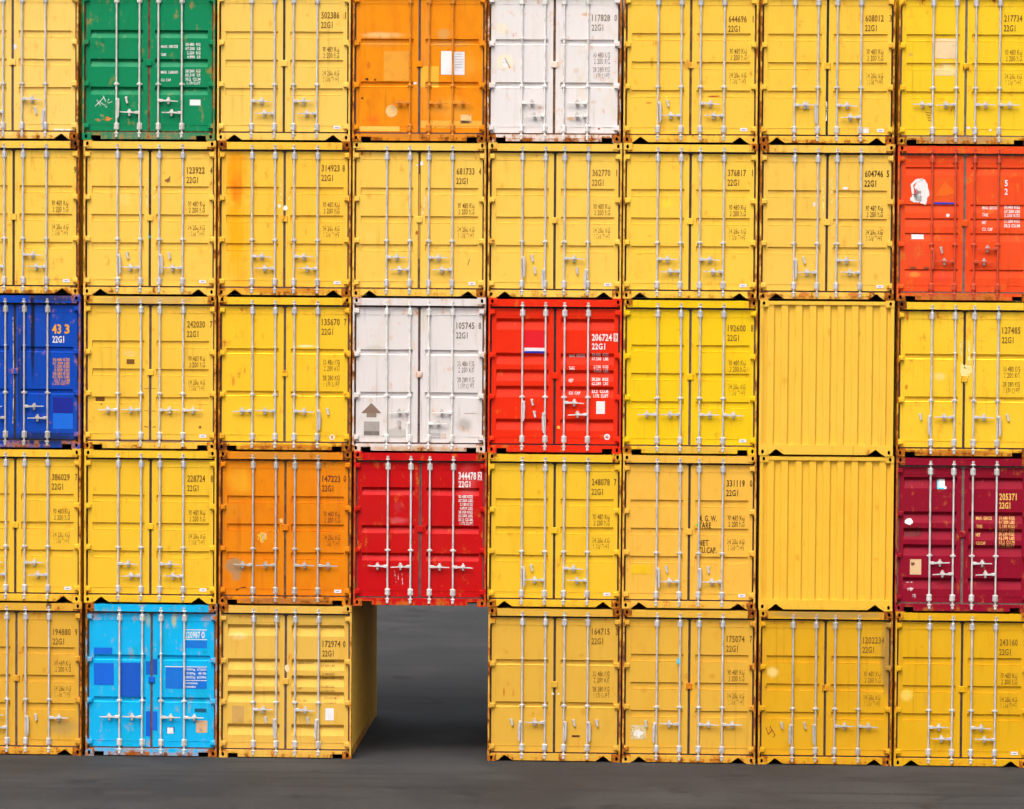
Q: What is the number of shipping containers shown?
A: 39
